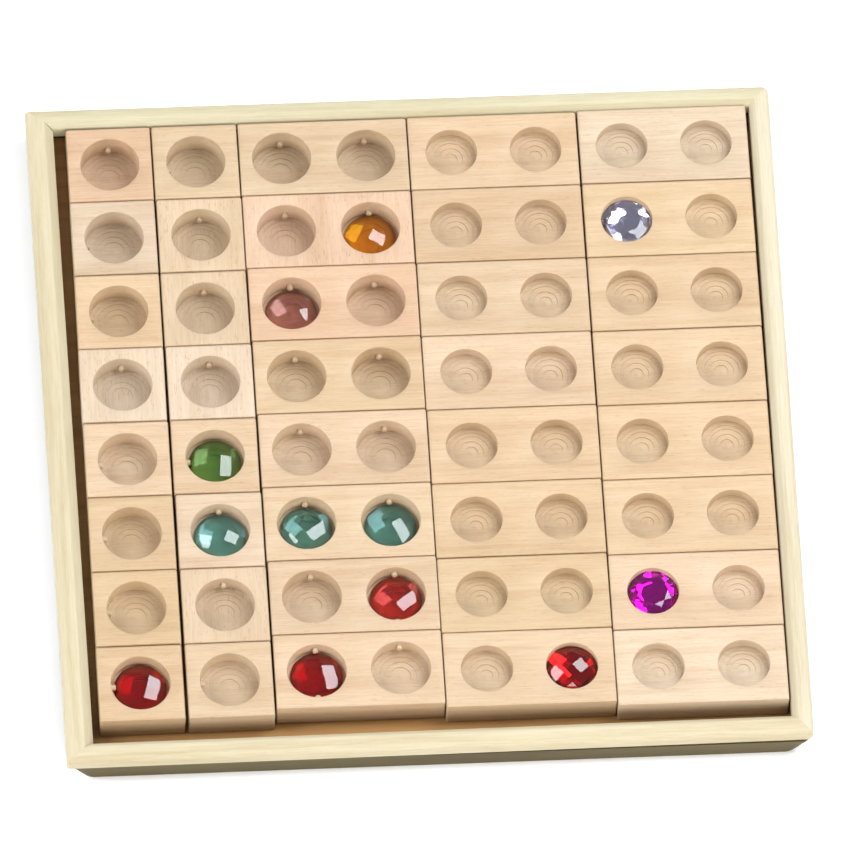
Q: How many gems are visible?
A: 12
